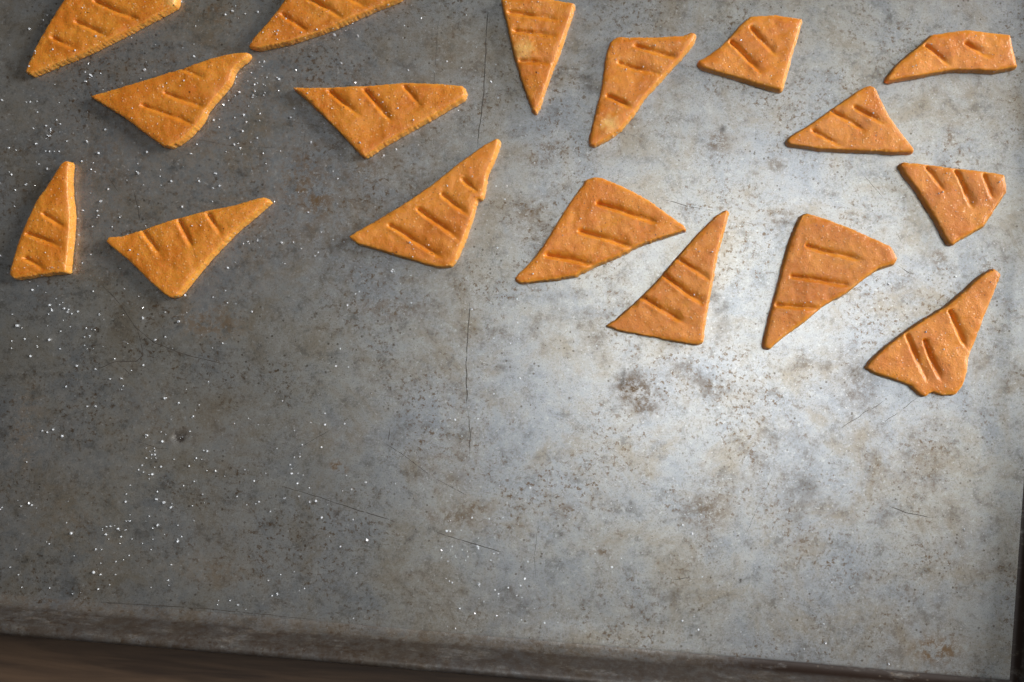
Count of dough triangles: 17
